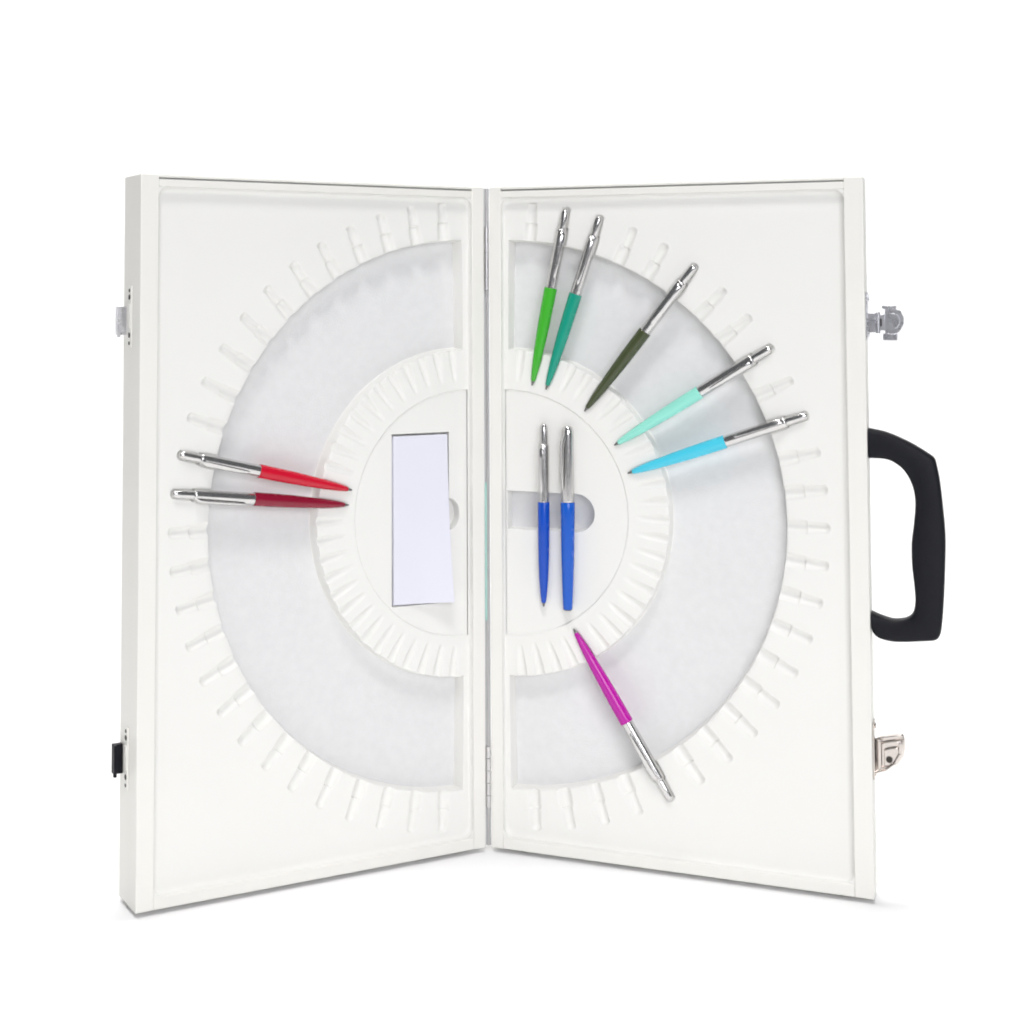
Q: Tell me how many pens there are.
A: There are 10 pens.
